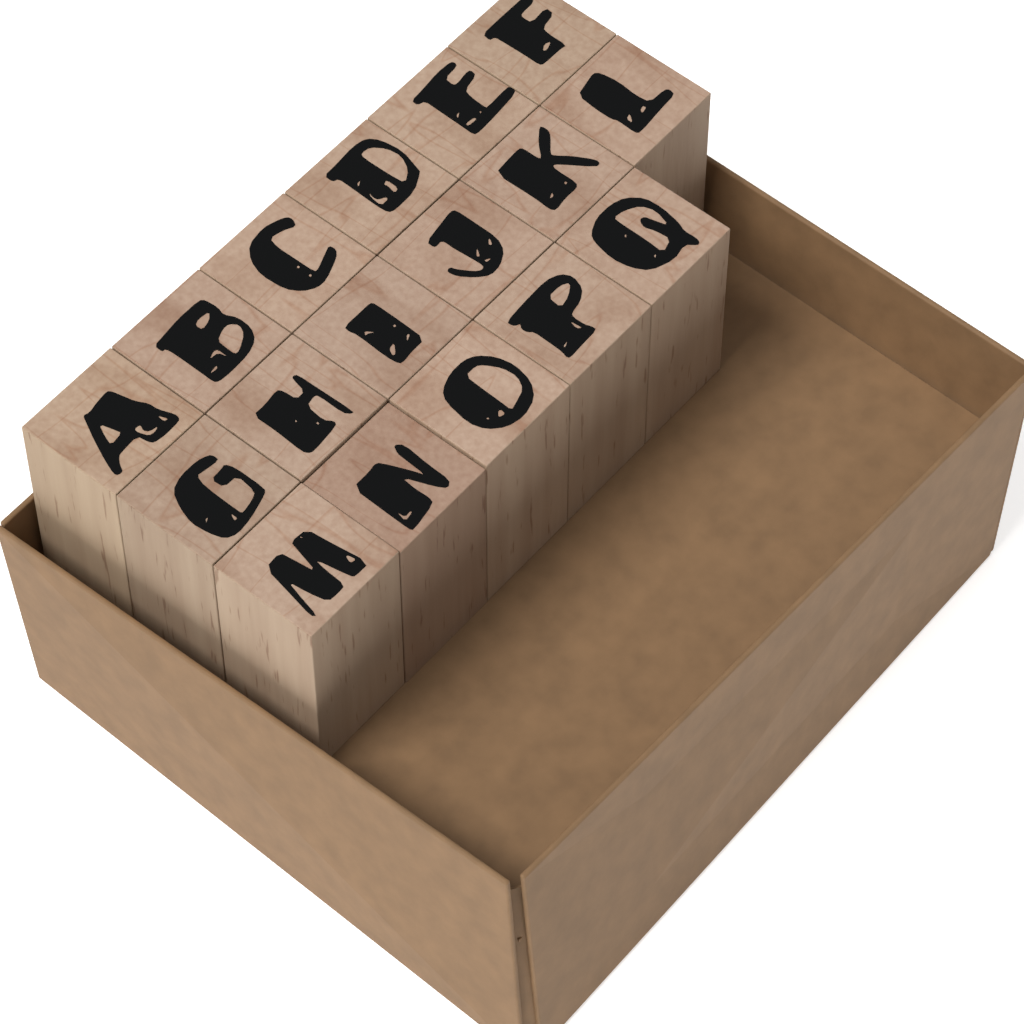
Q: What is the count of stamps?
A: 17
